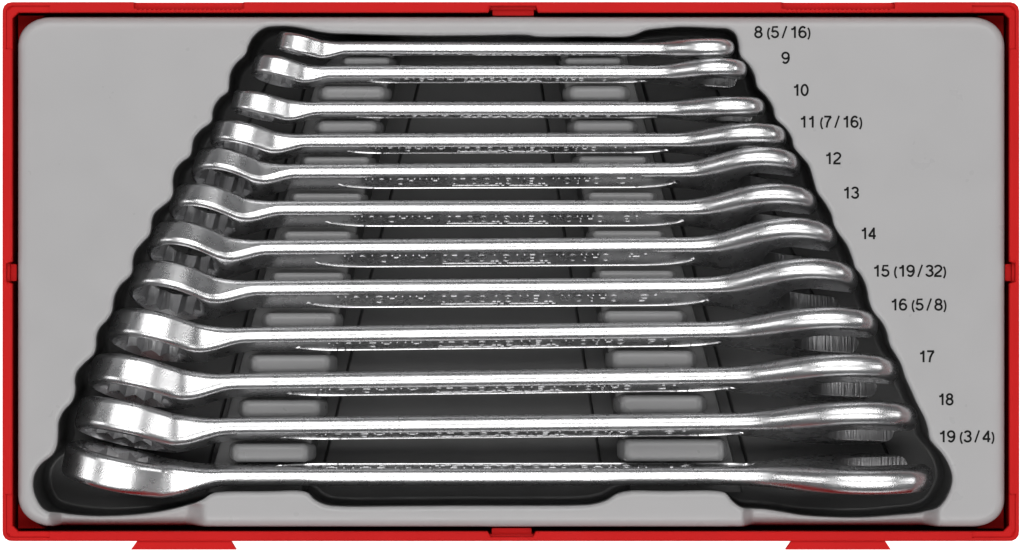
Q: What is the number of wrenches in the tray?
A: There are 12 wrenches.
